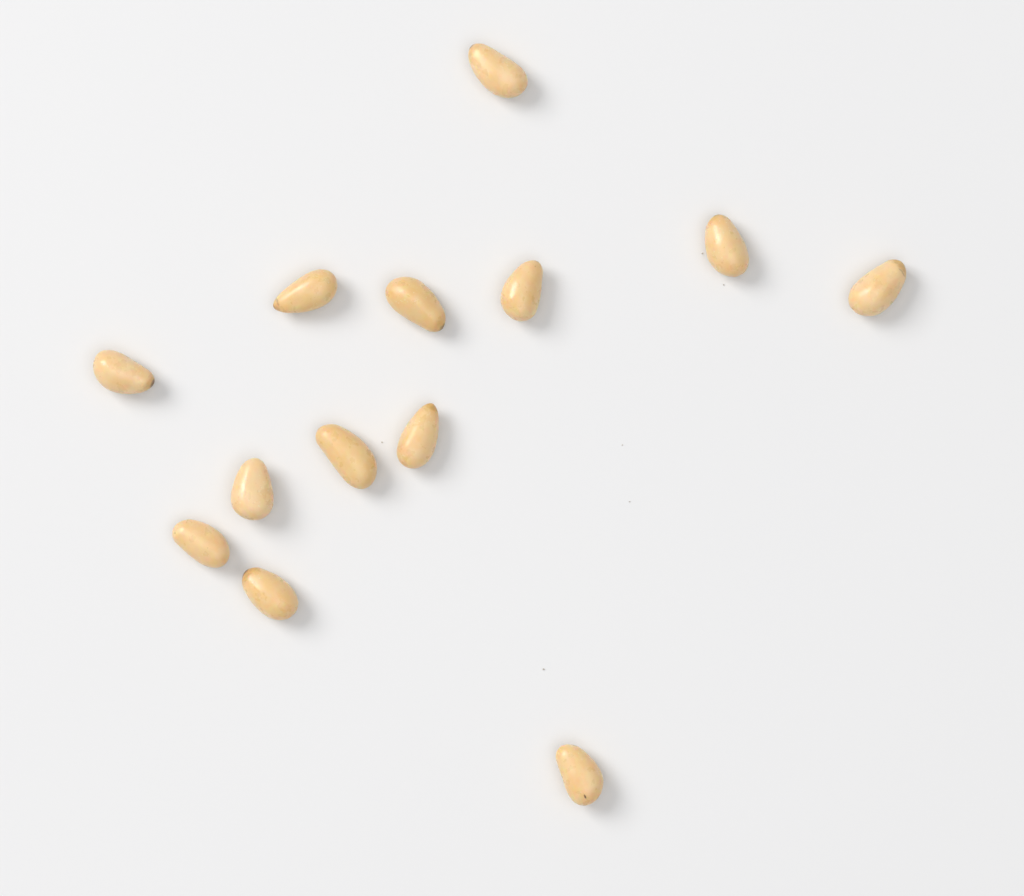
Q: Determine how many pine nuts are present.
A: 13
